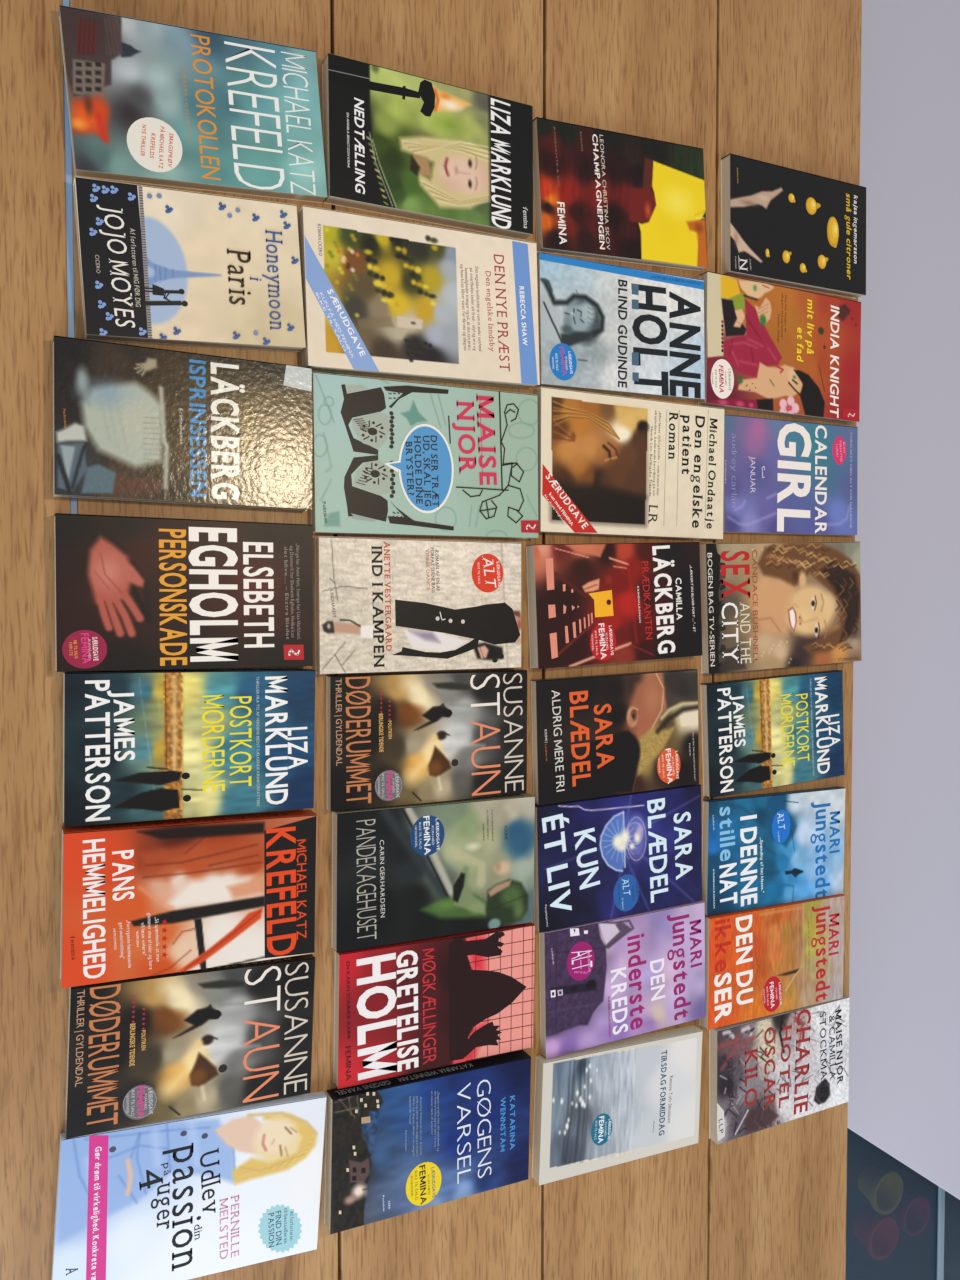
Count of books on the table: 32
